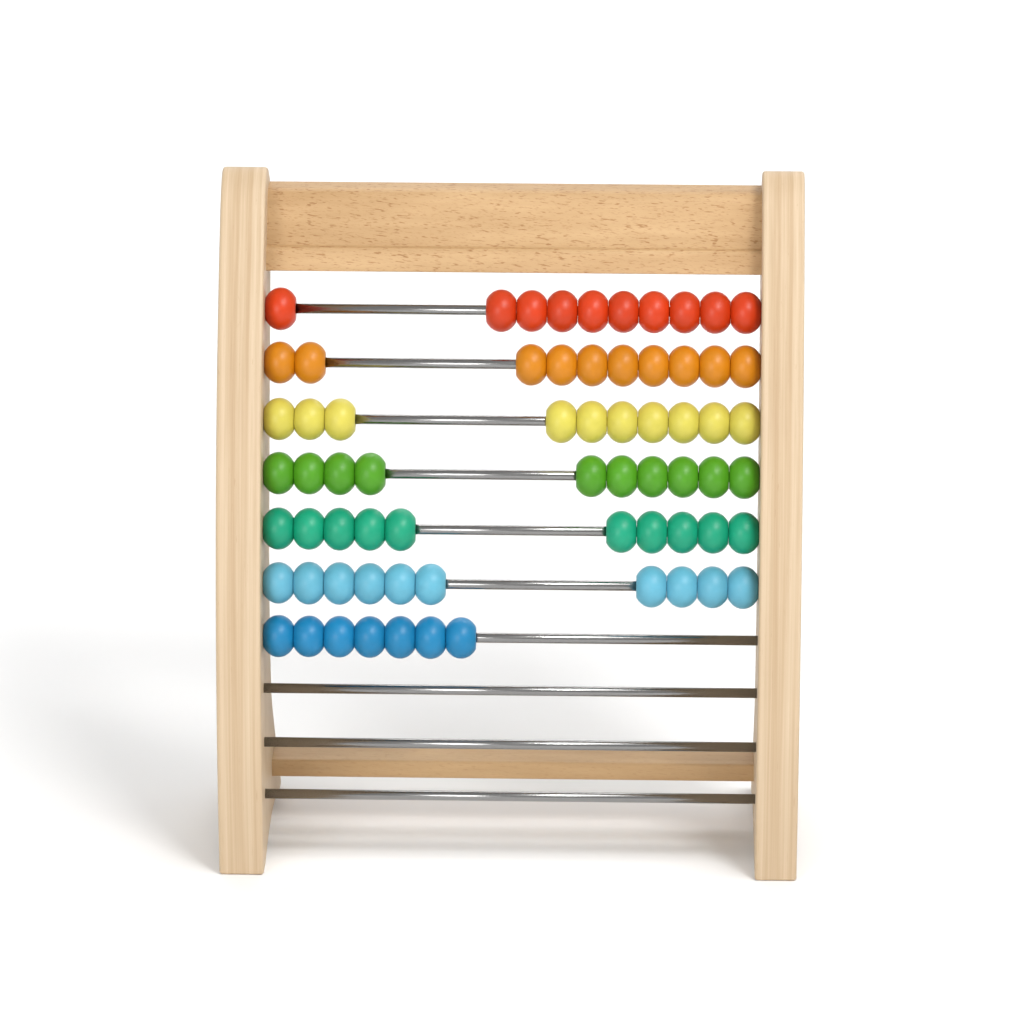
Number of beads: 67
